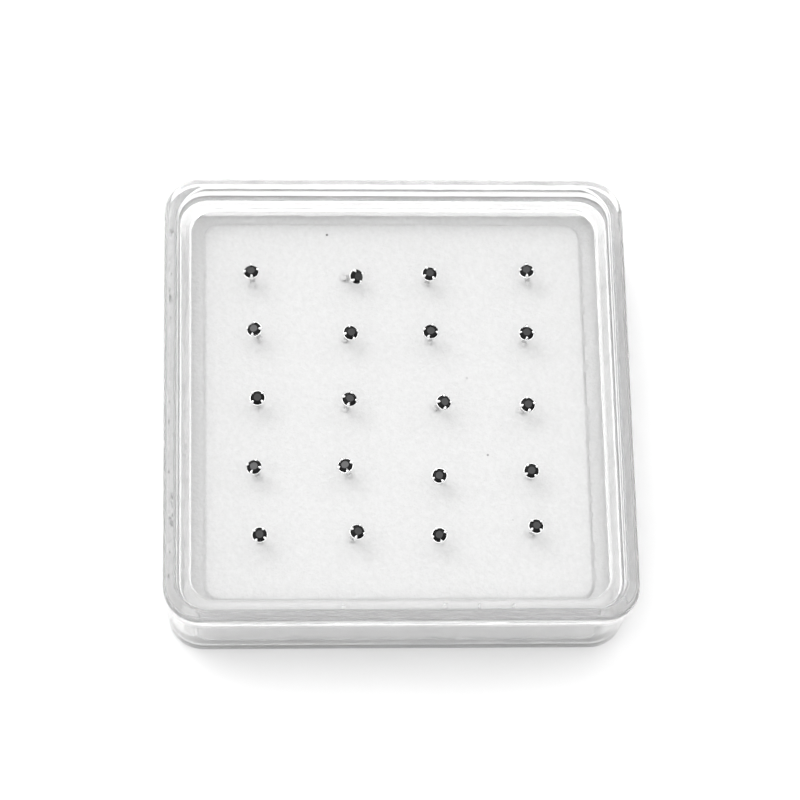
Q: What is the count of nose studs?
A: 20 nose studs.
